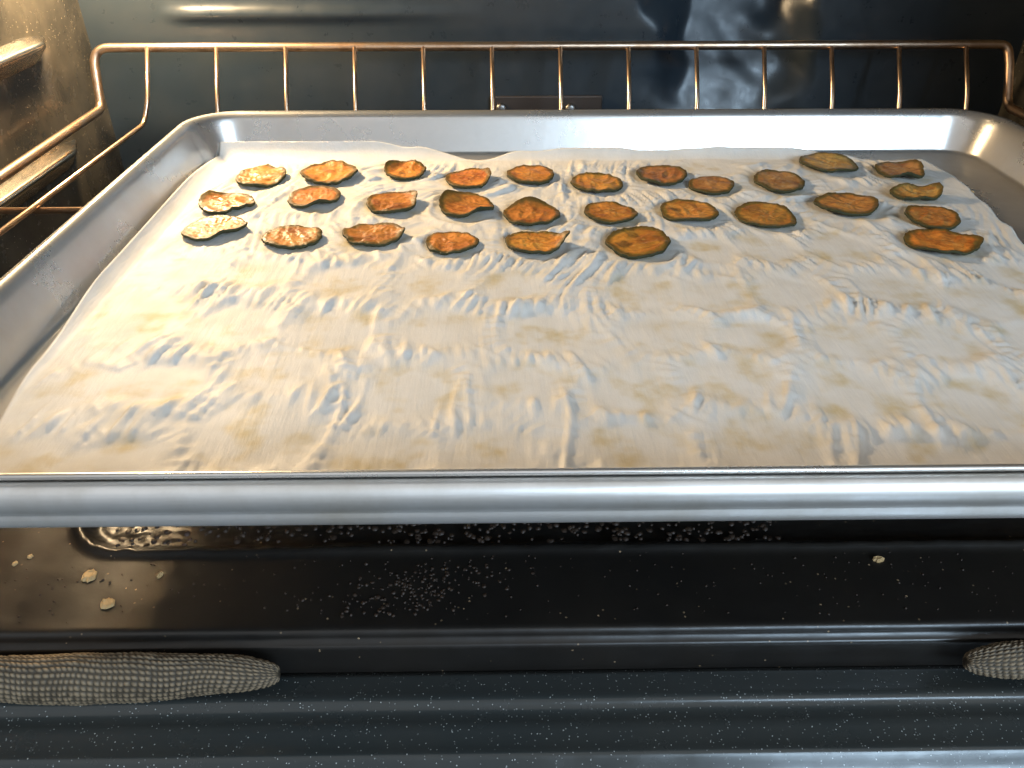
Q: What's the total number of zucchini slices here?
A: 29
